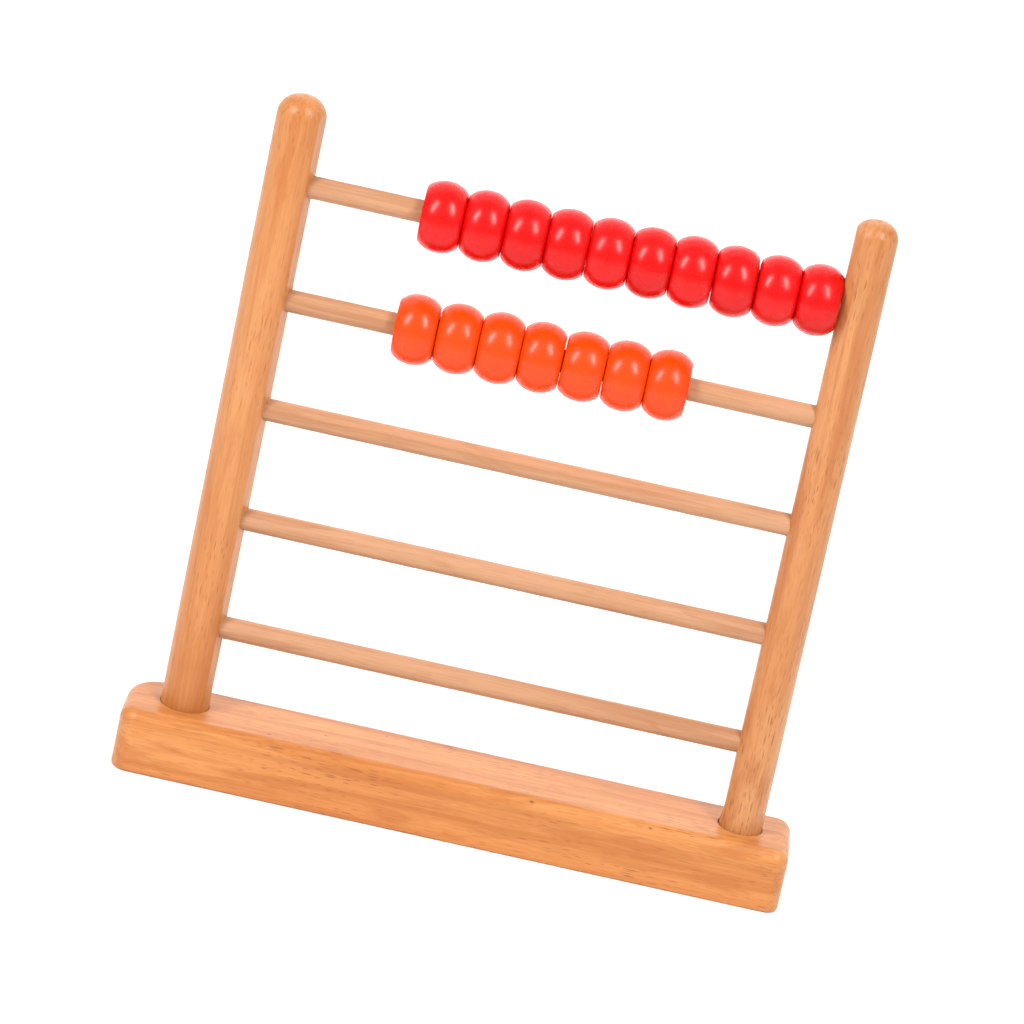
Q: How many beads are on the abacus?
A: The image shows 17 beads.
